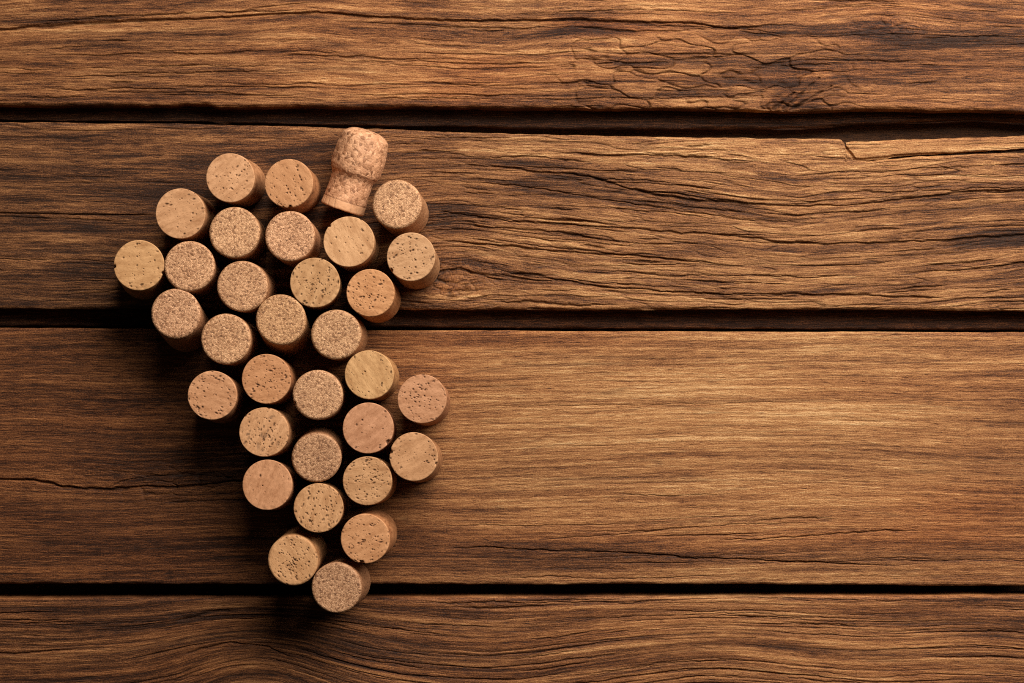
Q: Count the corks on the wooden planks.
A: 33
